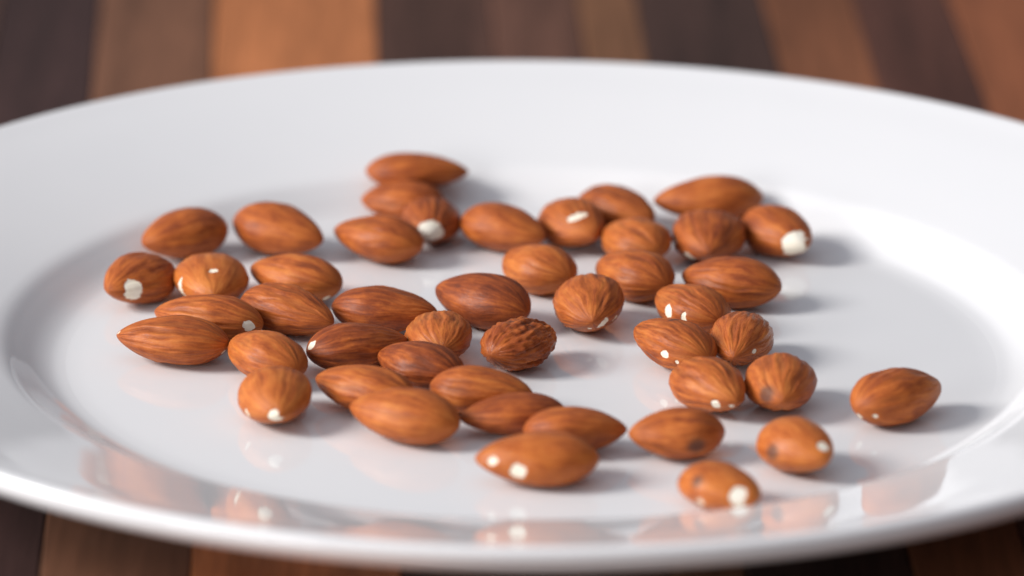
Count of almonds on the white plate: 46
